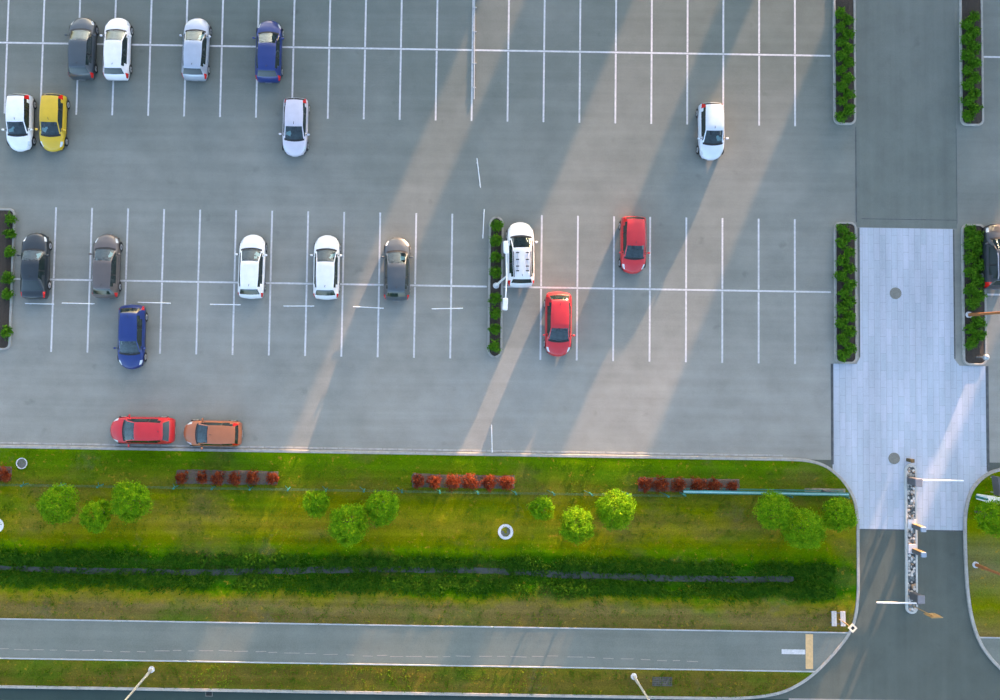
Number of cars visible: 20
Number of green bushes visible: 75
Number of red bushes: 19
